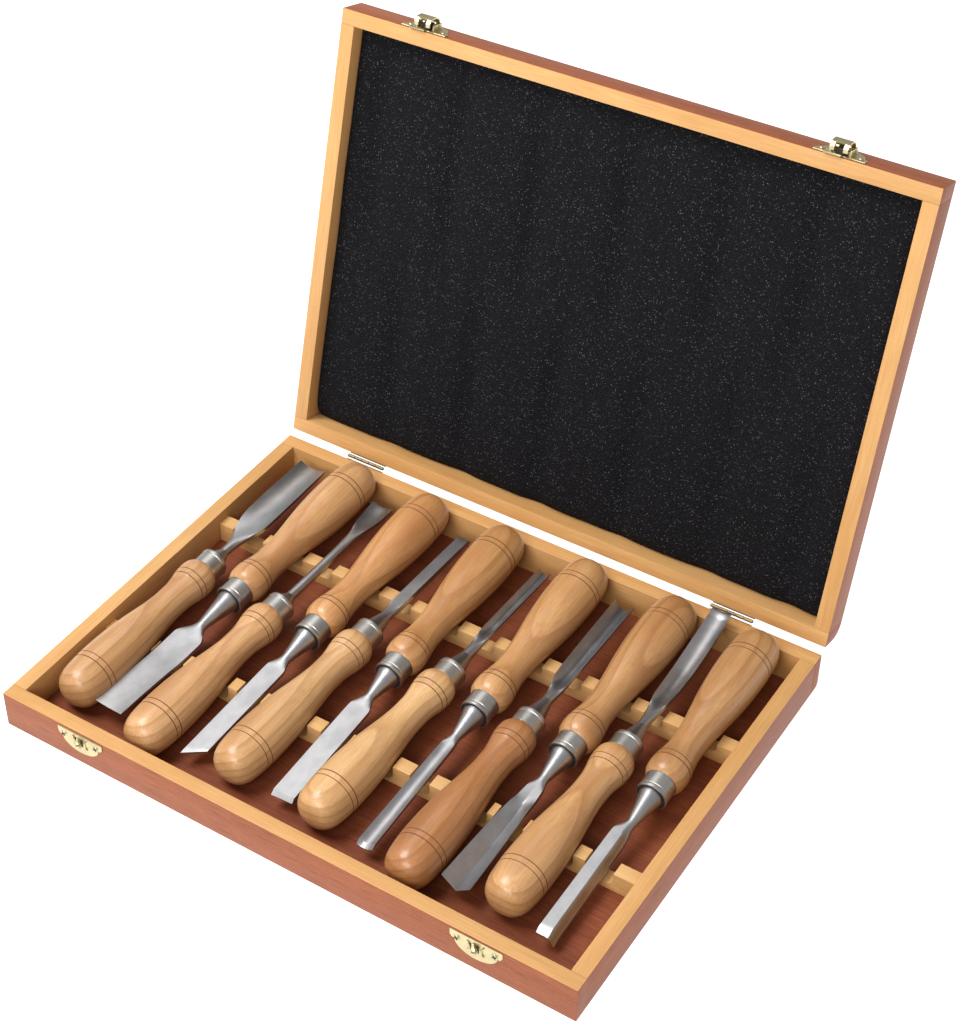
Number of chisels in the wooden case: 12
